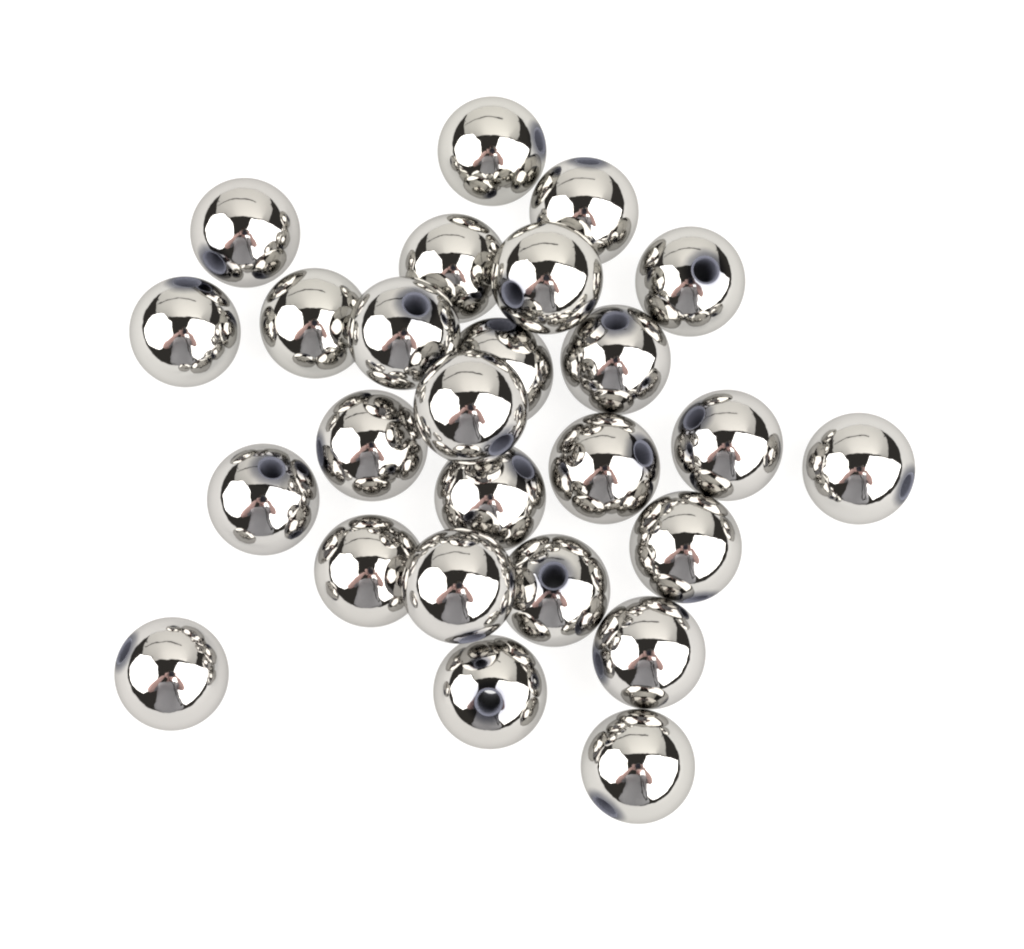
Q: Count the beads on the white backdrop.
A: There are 26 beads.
